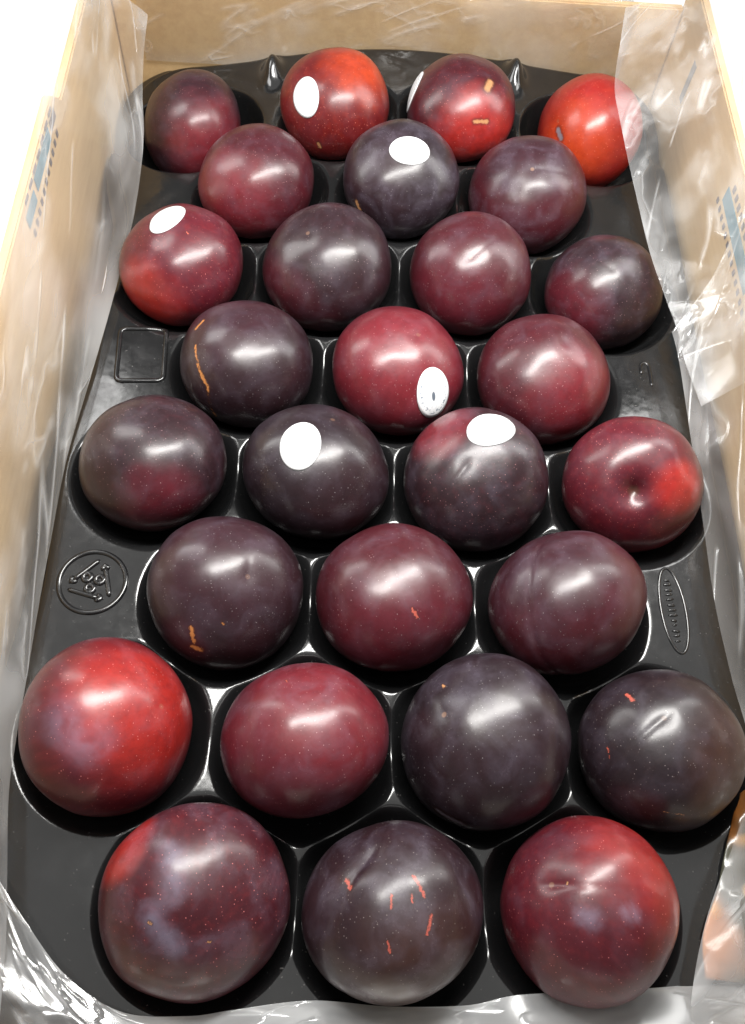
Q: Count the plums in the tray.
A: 28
